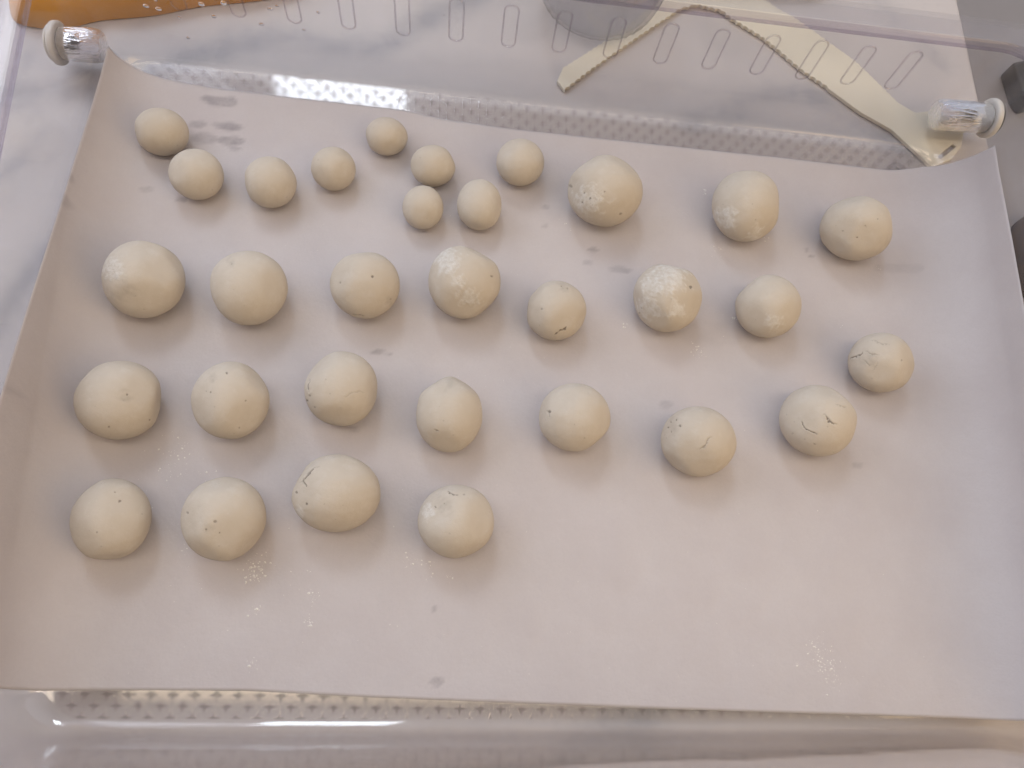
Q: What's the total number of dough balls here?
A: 31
